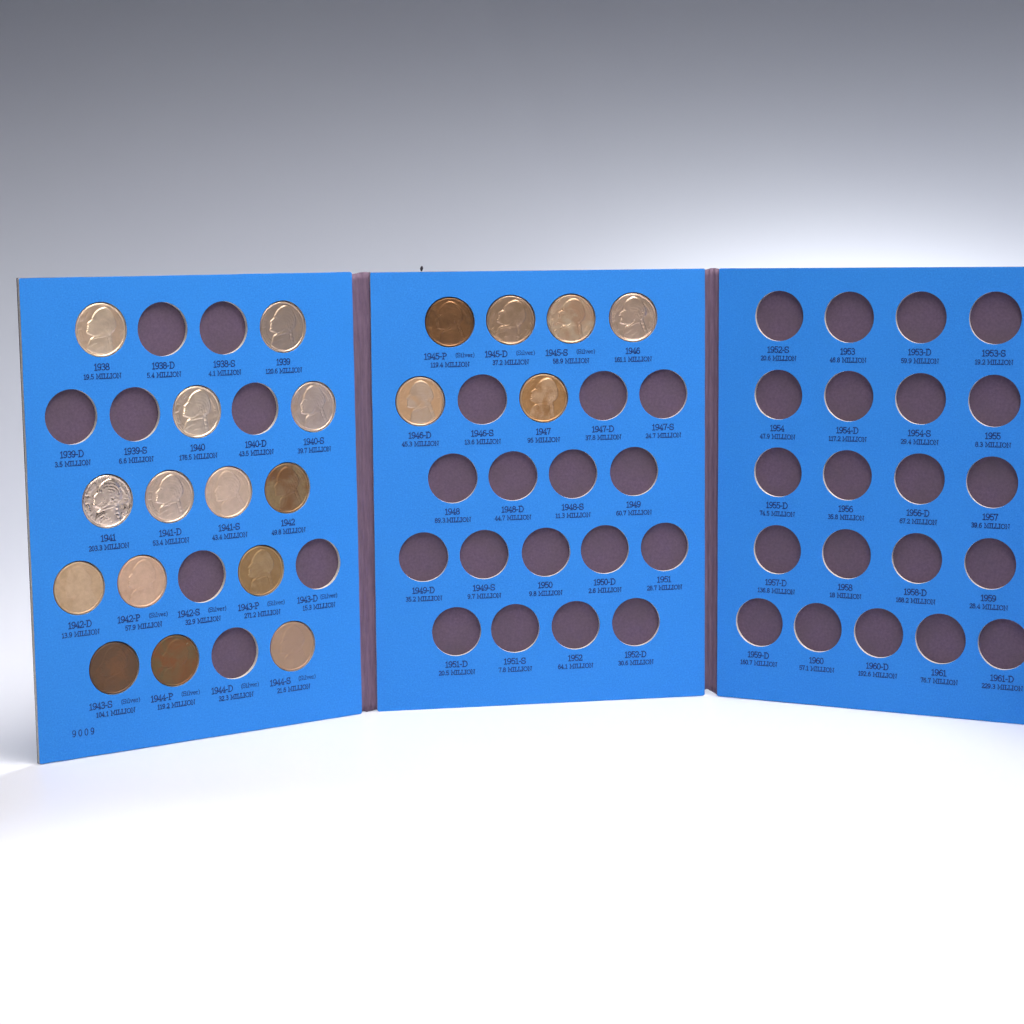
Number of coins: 20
